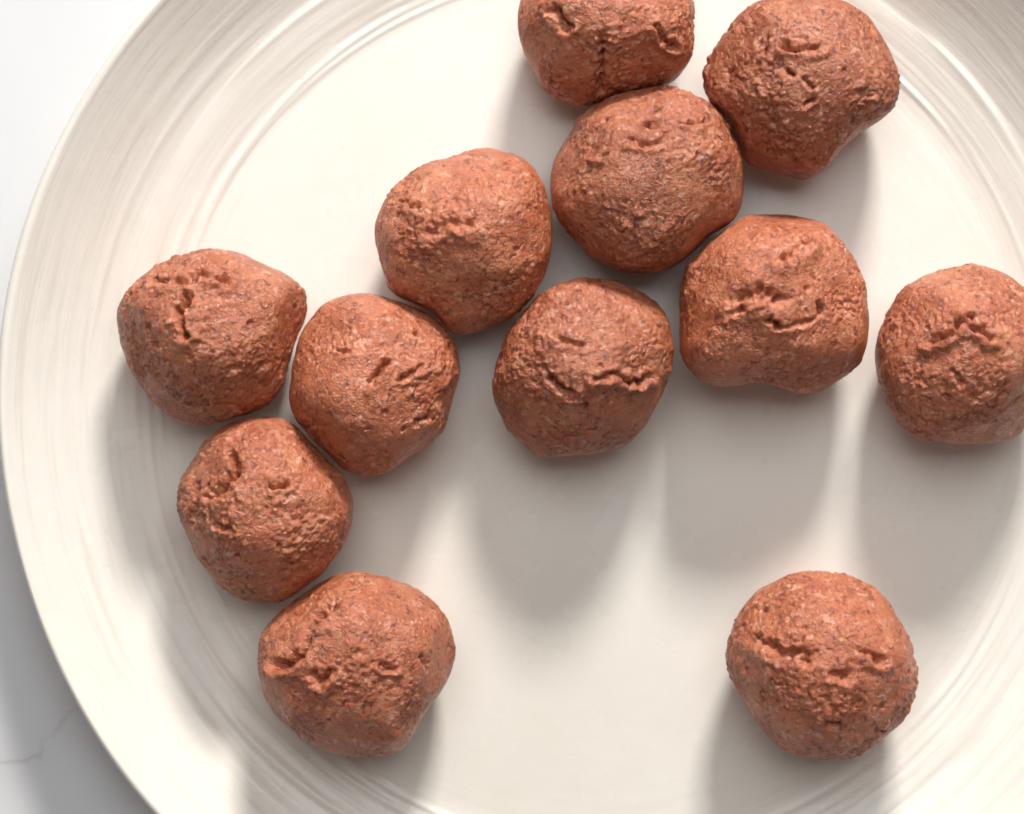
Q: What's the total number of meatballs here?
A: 12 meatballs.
